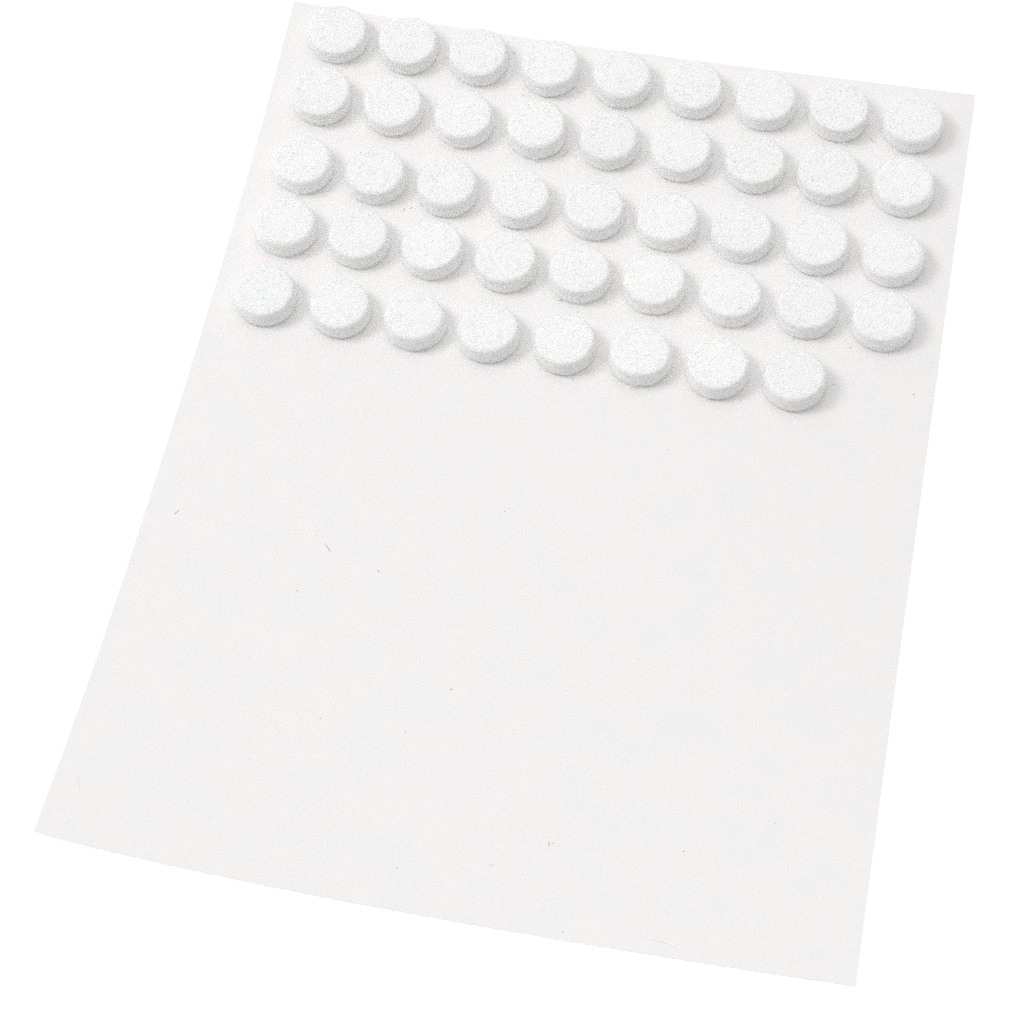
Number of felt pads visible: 44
